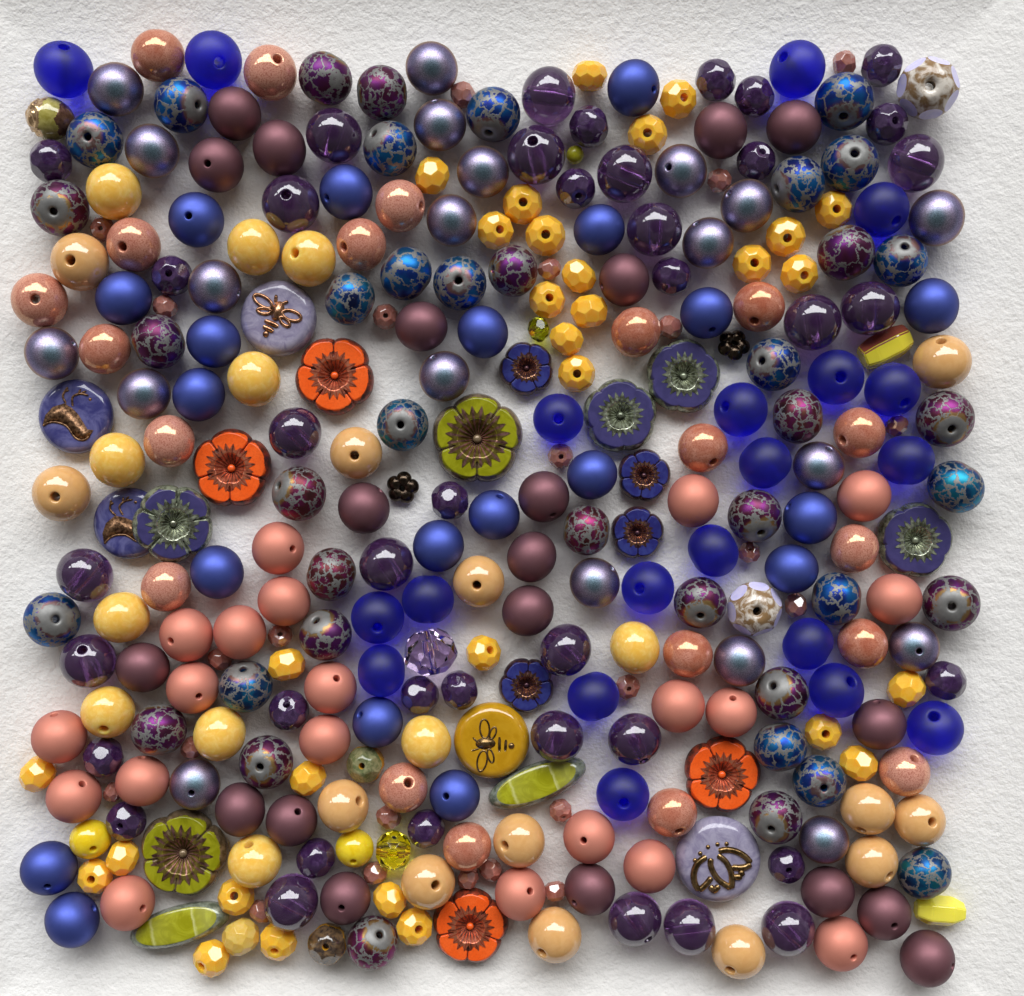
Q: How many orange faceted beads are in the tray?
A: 30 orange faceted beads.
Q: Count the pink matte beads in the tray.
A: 20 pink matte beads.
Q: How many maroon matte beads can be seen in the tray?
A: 20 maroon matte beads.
